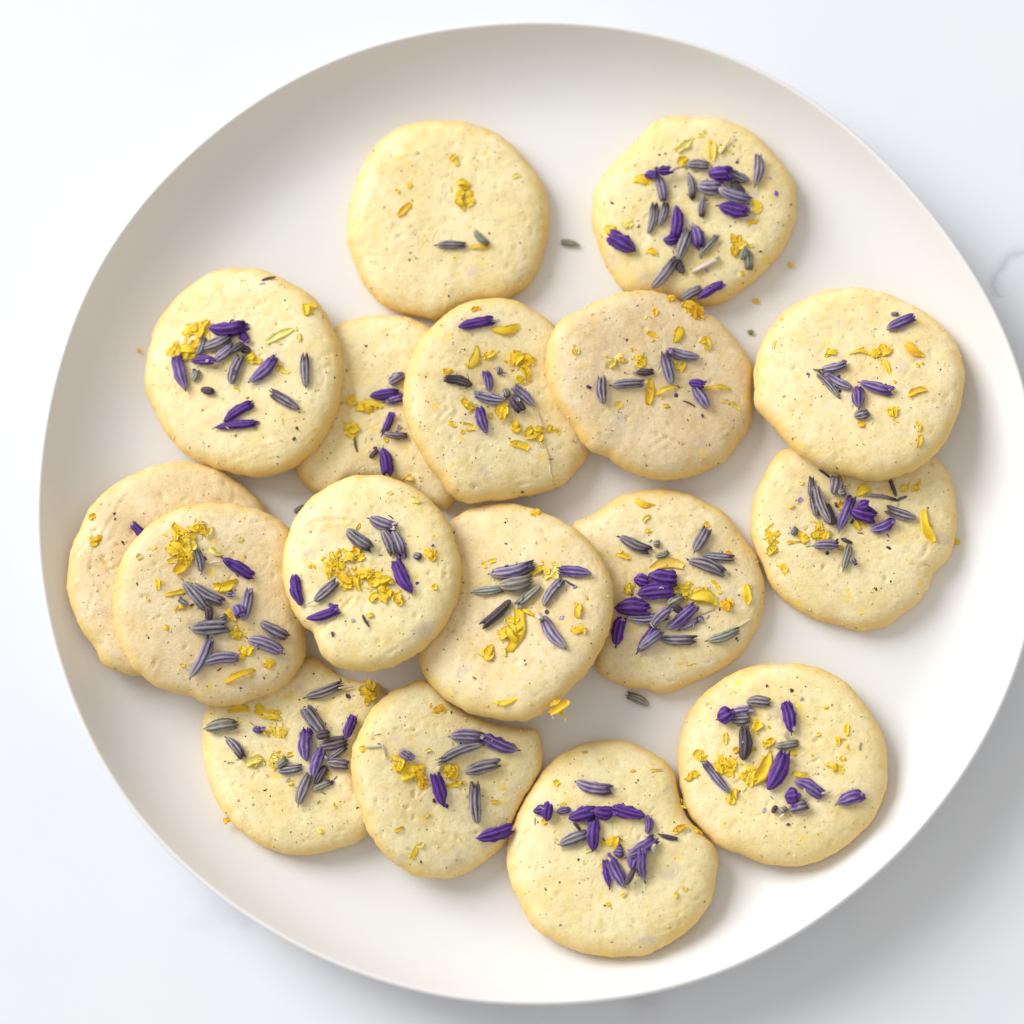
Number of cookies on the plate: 17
